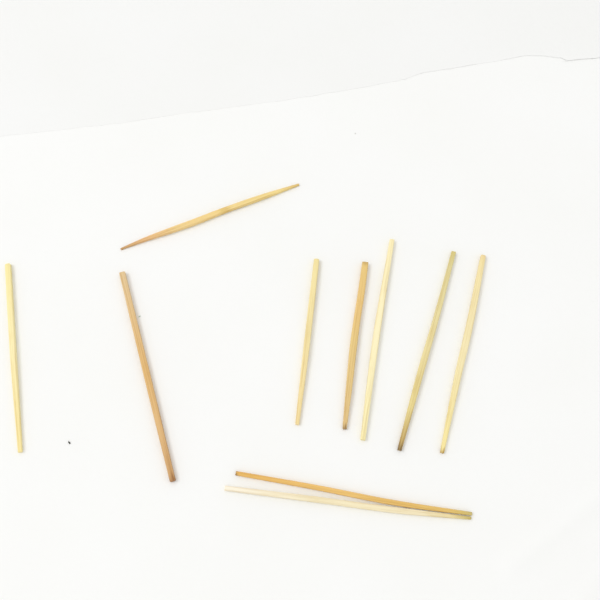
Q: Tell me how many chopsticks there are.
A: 10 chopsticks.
